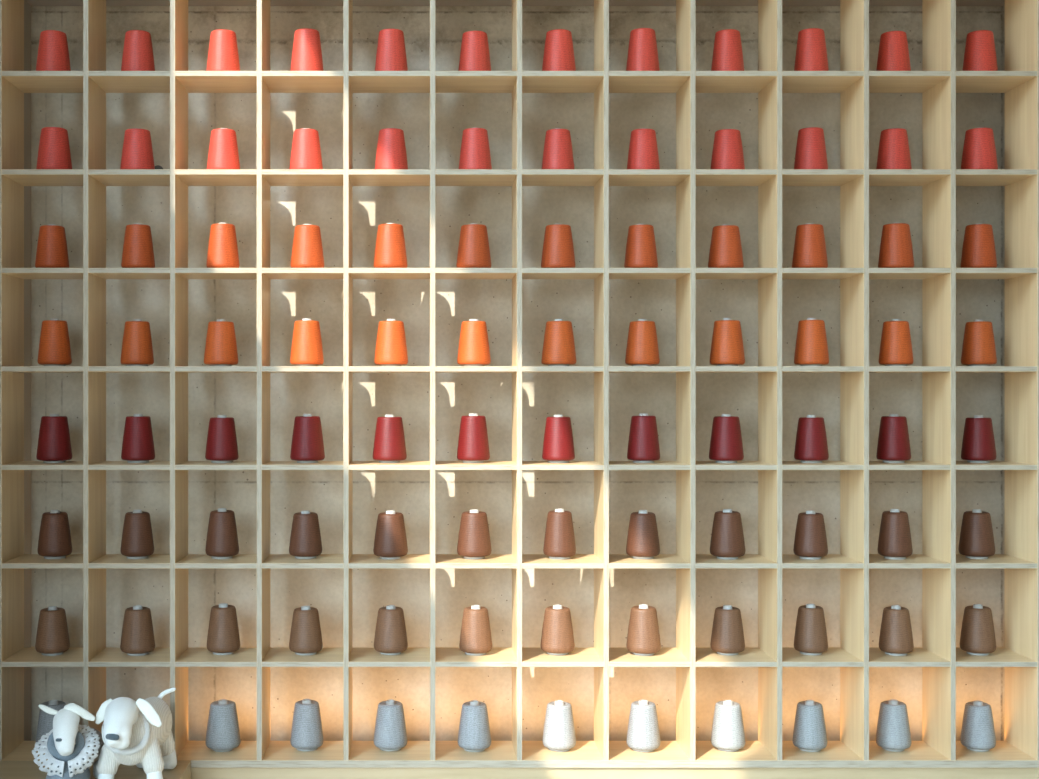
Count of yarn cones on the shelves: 95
